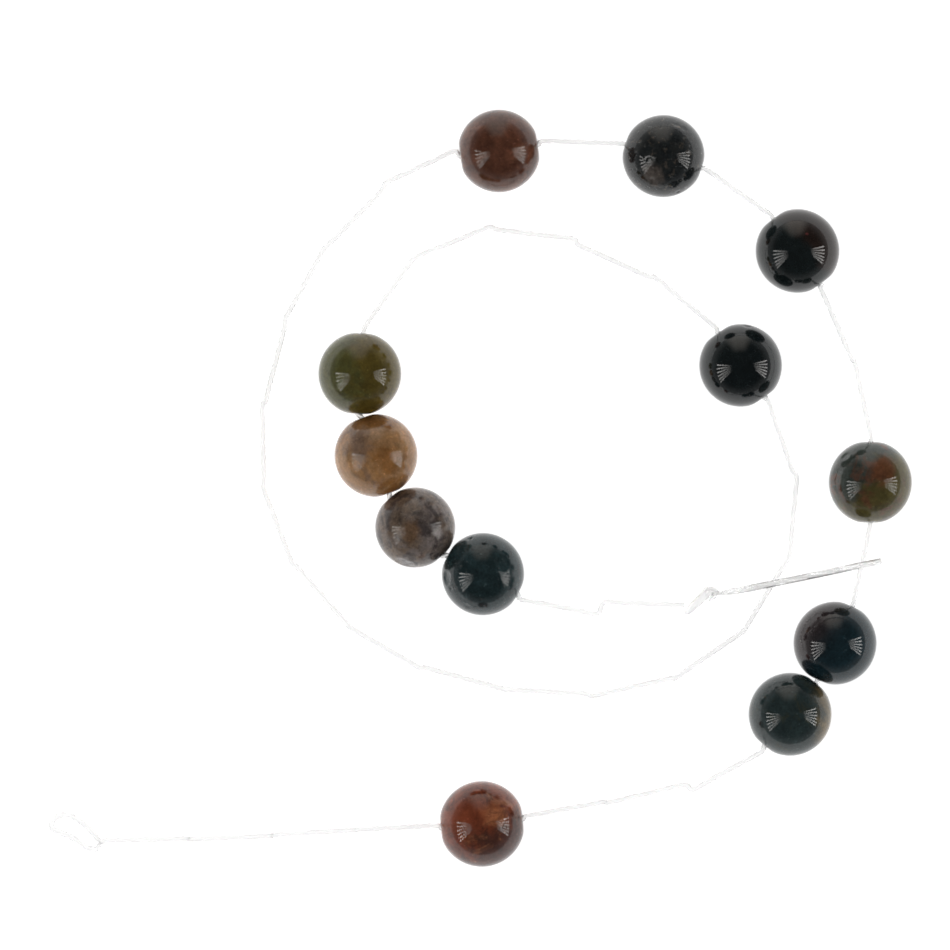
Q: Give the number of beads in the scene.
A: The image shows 12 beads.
